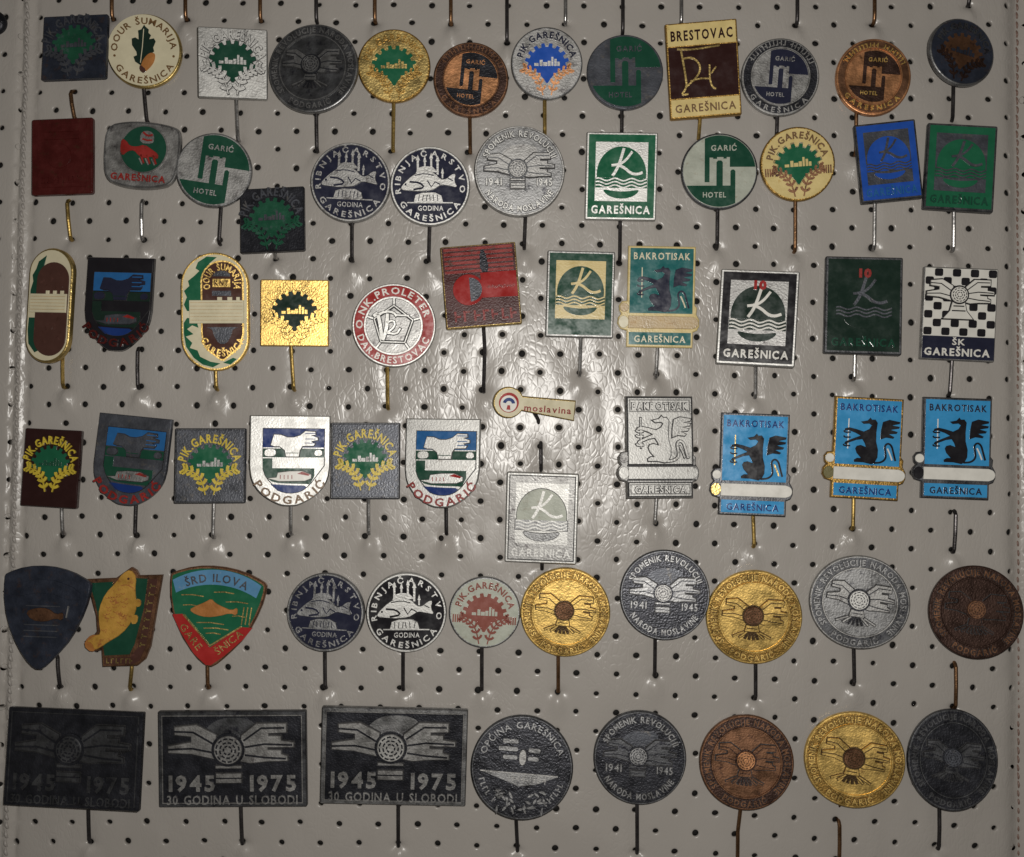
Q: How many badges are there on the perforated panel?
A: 66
